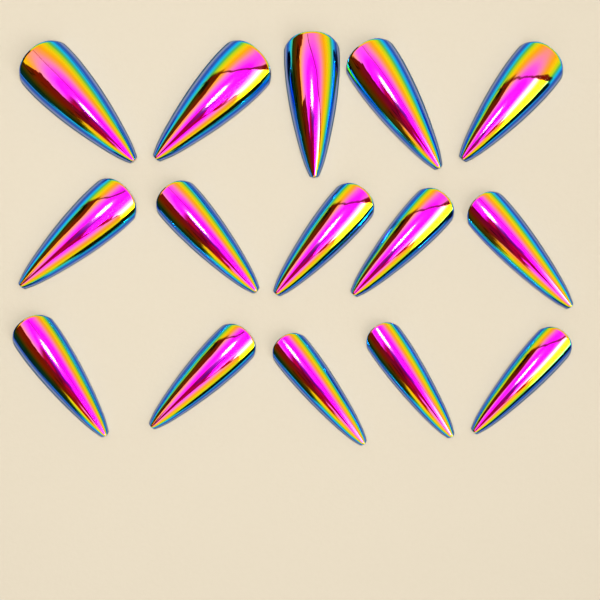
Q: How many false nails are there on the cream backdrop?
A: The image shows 15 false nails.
